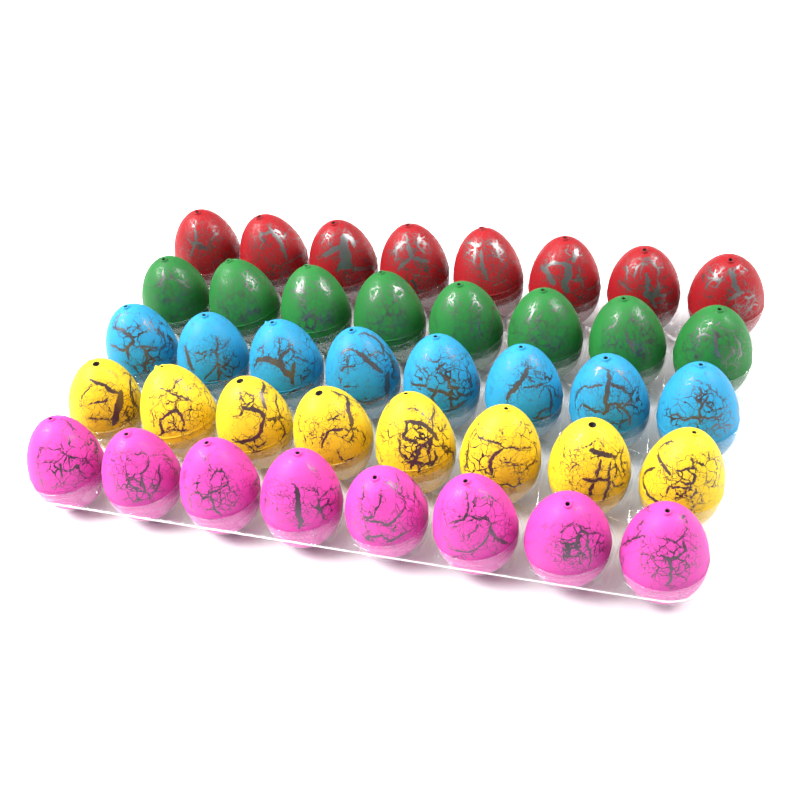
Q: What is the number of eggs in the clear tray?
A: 40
